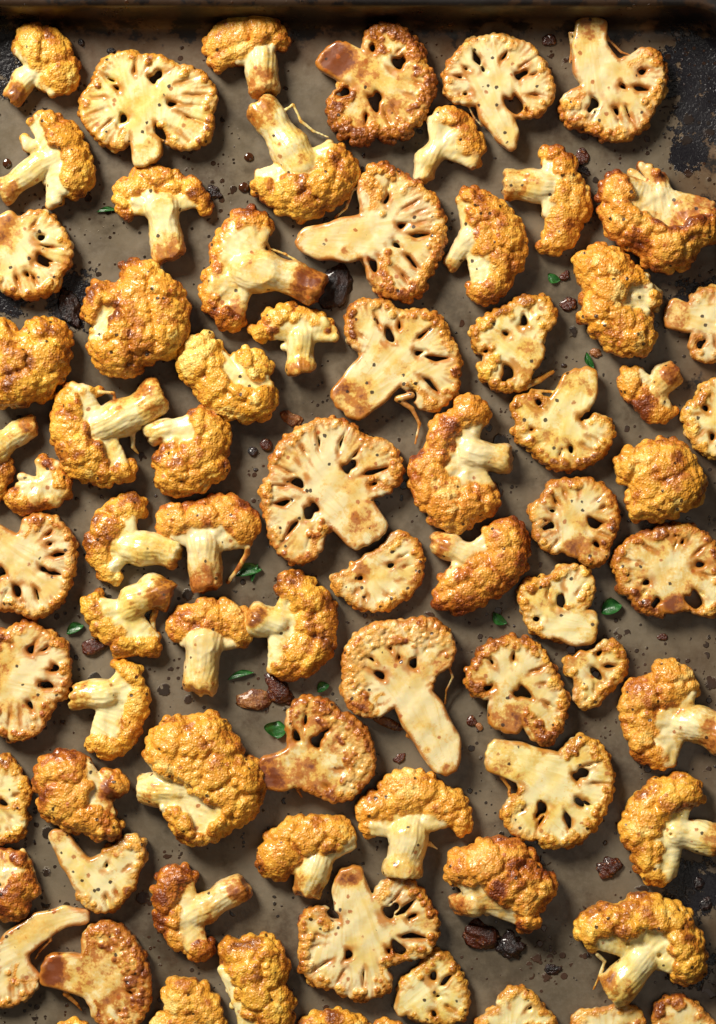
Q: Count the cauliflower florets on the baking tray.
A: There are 76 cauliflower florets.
